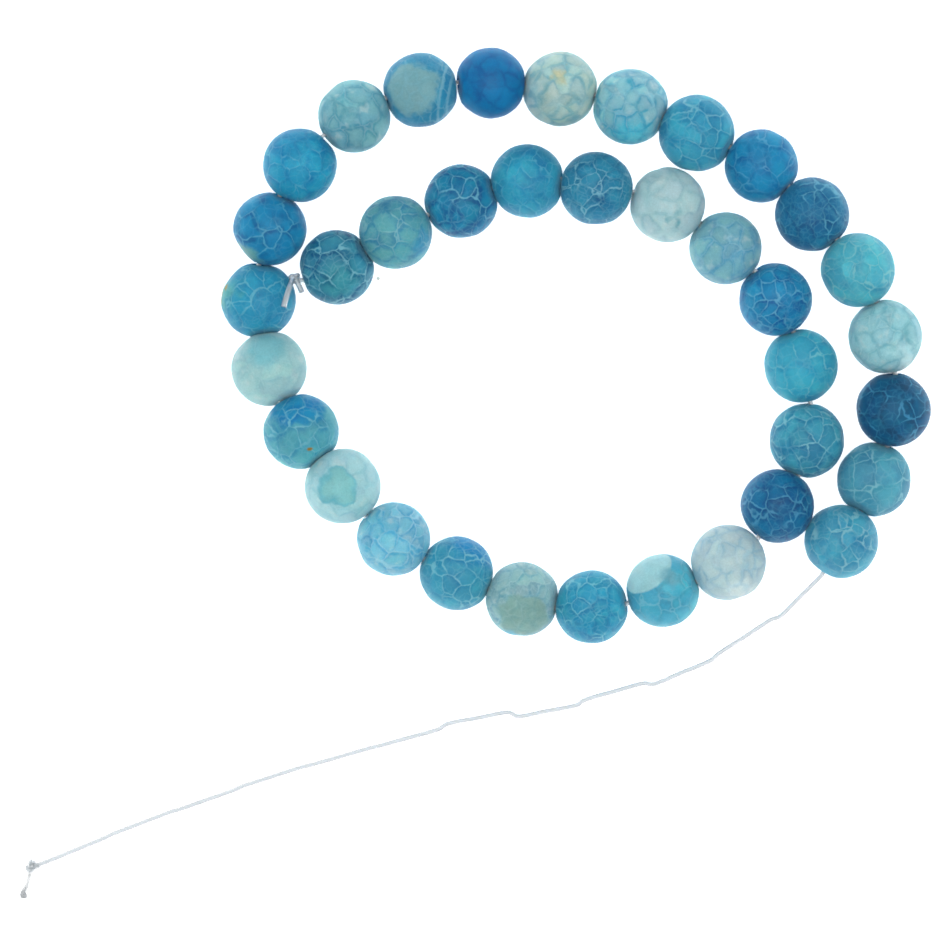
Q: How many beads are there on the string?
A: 36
